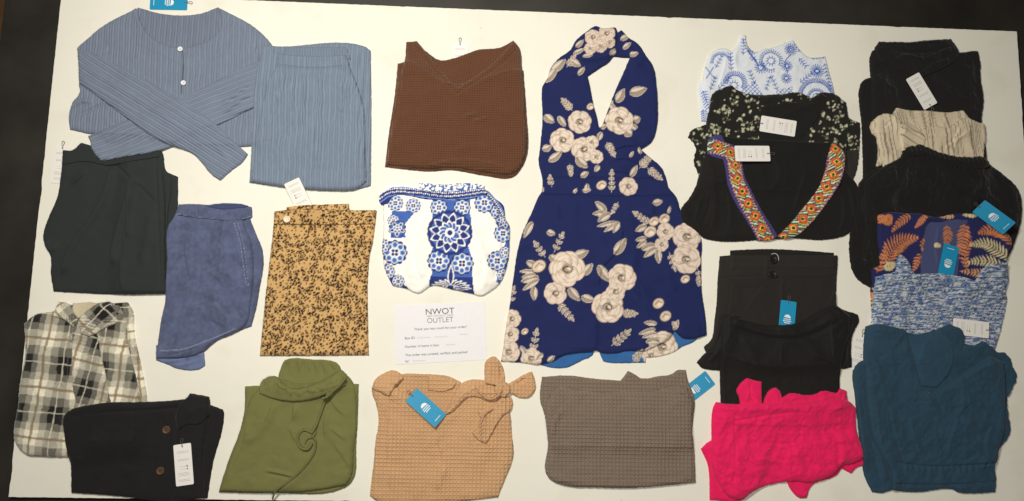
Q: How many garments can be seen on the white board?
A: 26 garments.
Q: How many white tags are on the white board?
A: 9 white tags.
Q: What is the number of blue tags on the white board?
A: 6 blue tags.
